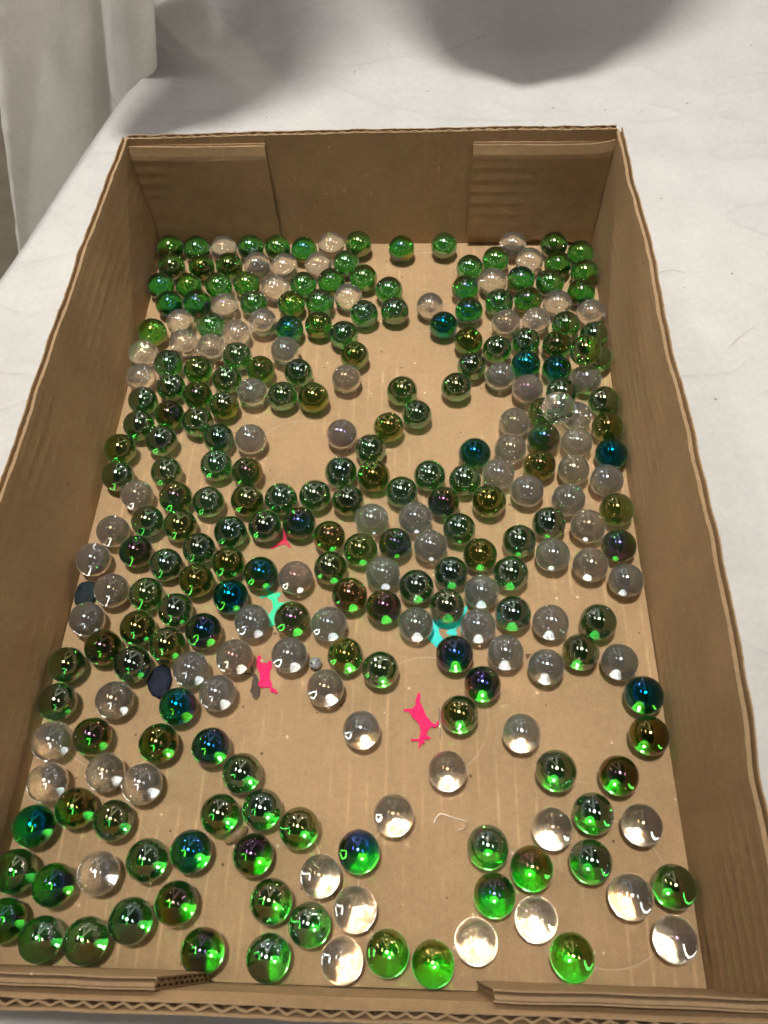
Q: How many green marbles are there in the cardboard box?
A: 191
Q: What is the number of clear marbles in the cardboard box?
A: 88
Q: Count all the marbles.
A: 279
